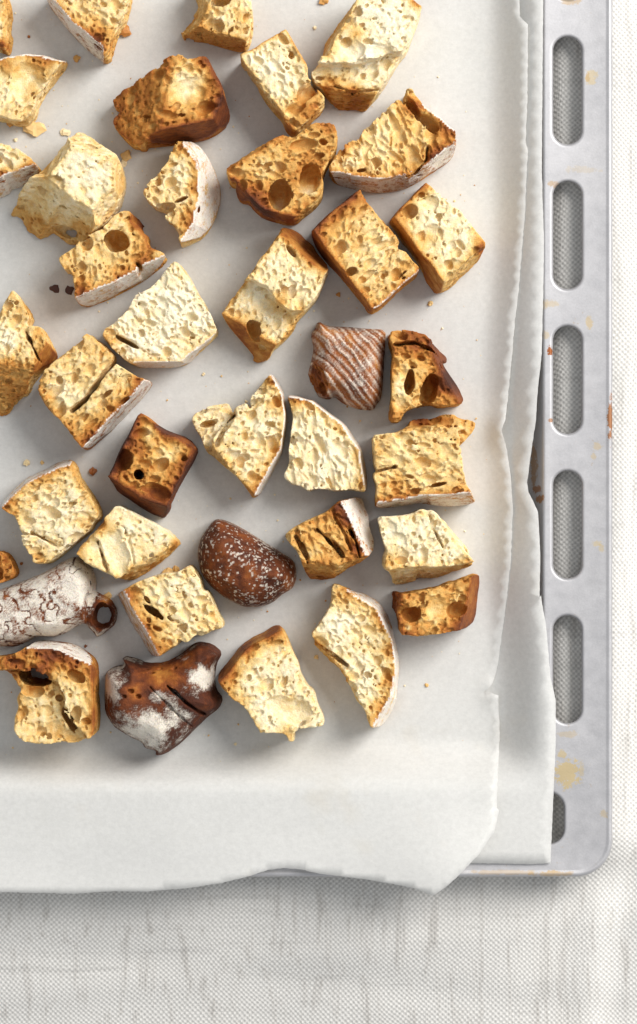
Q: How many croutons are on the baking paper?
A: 38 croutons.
